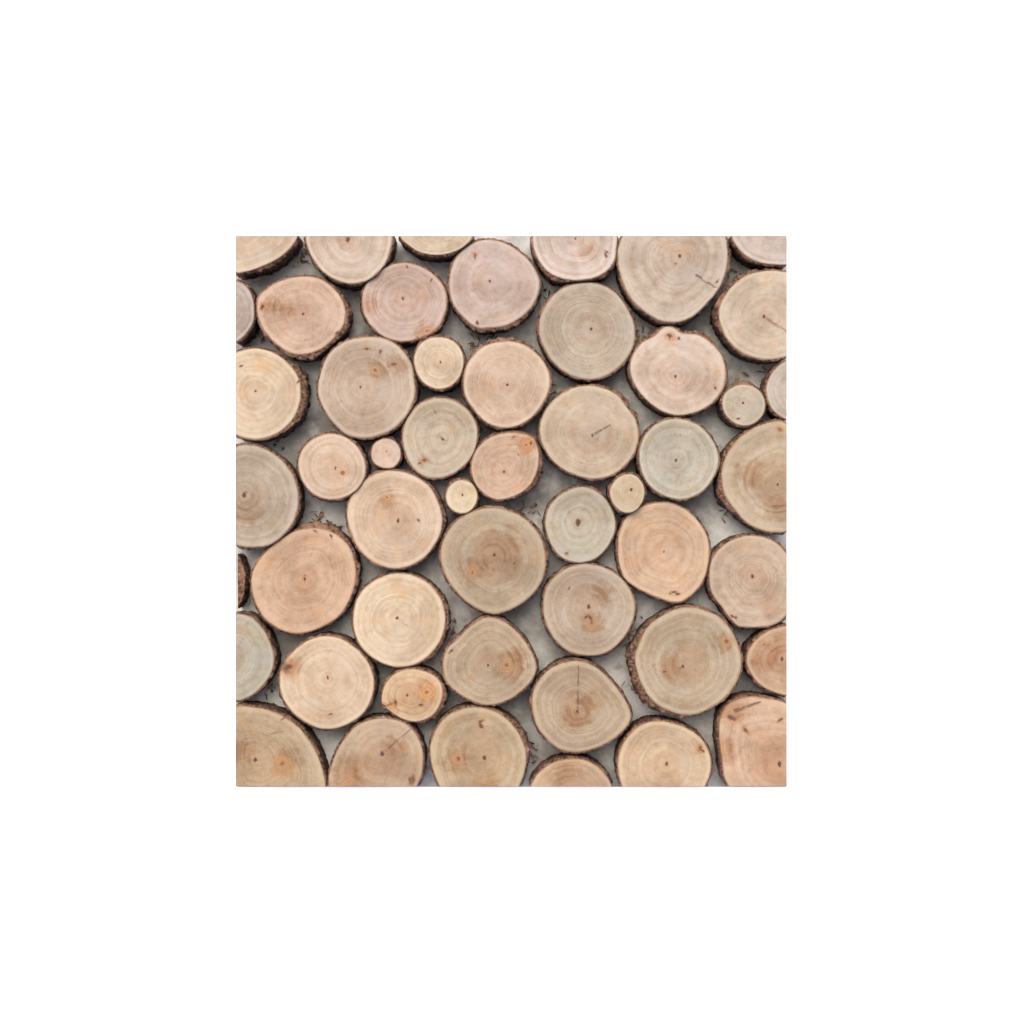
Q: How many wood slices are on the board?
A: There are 50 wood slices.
